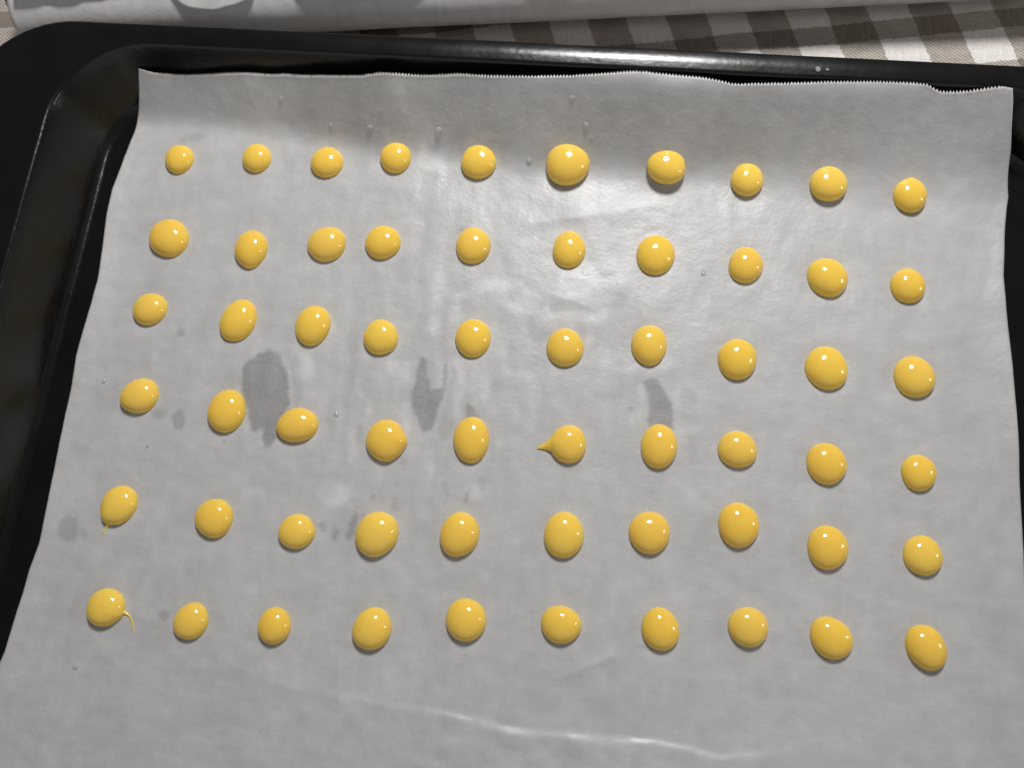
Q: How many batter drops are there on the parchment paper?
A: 60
